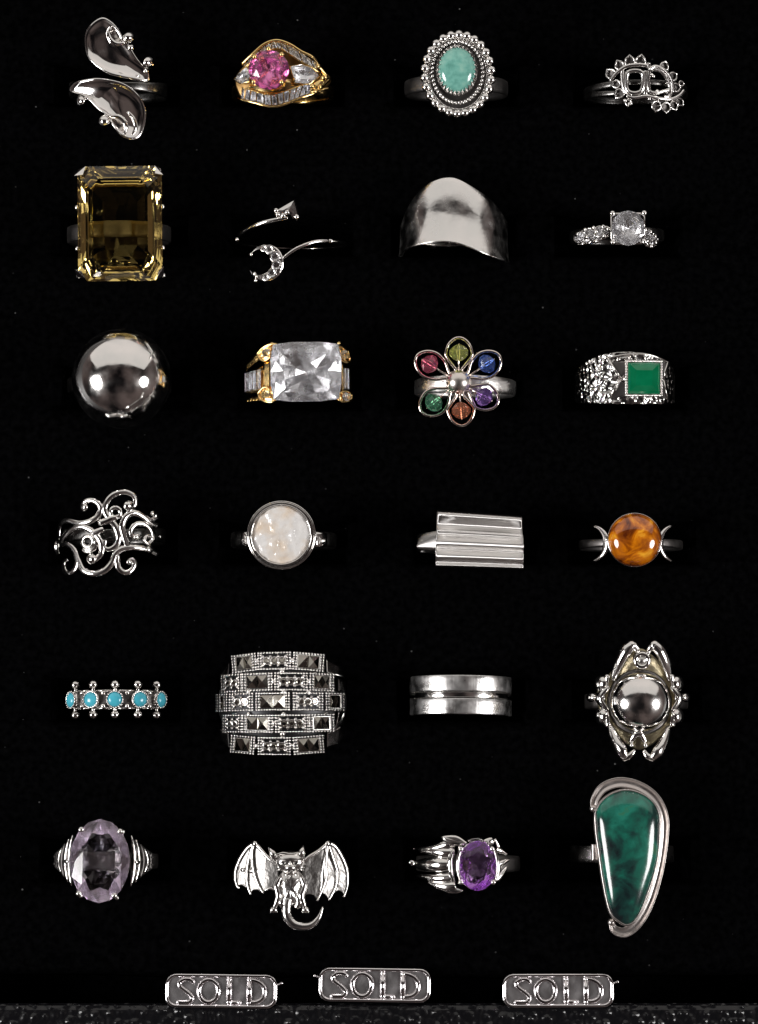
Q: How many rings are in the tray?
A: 24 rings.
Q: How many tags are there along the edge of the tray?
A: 3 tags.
